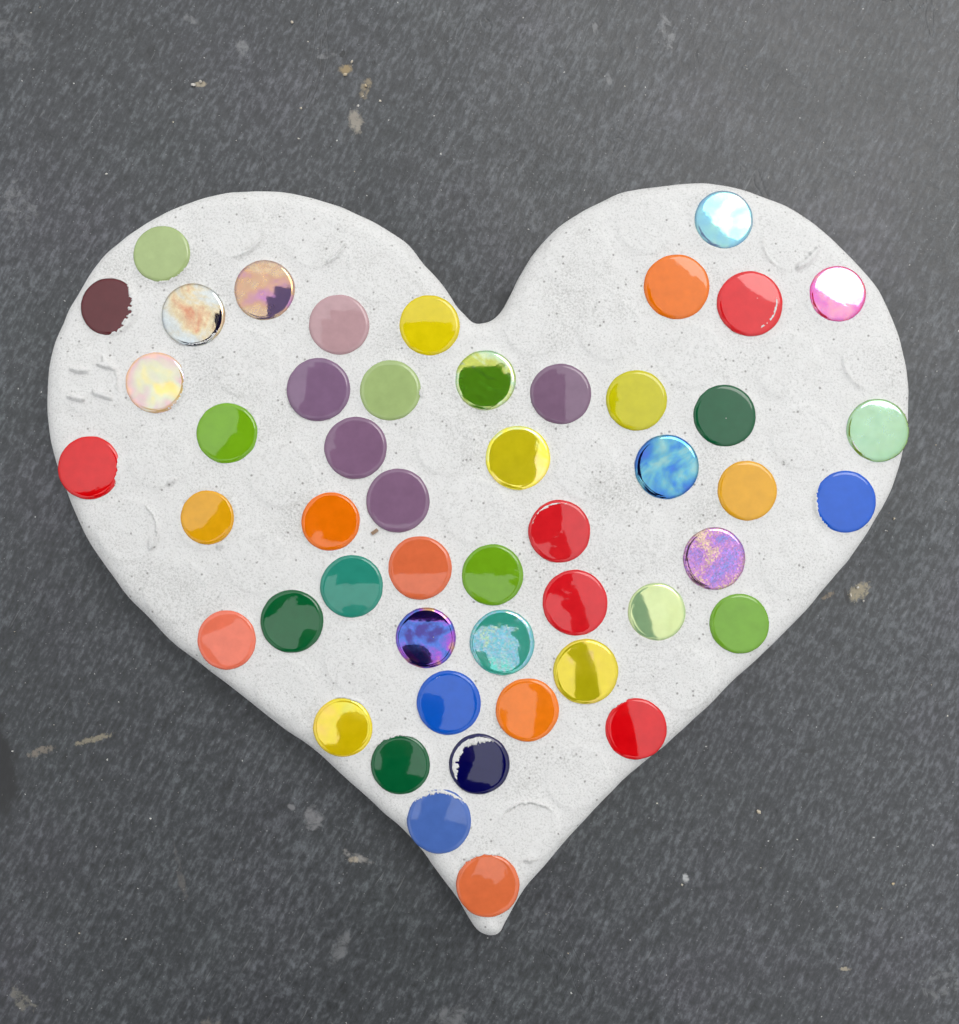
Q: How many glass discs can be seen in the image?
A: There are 49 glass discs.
